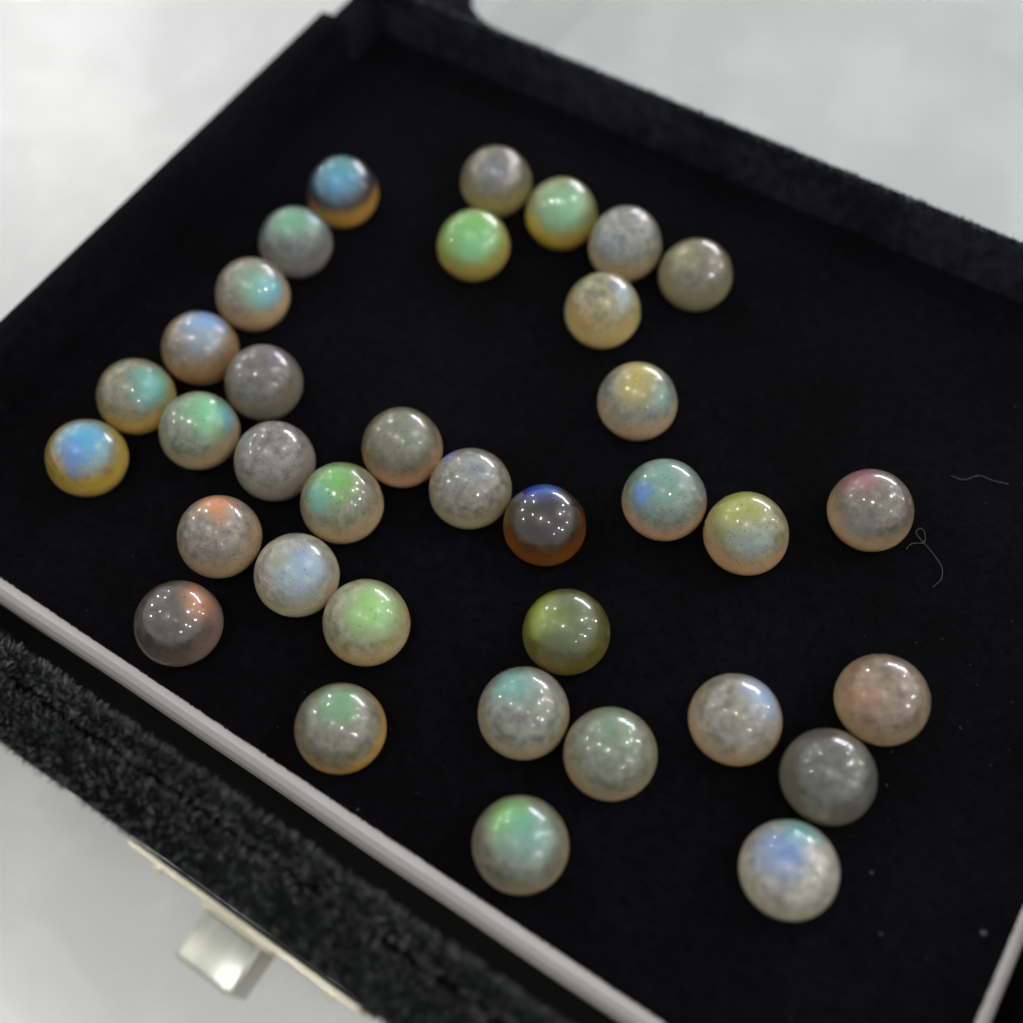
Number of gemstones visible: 36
